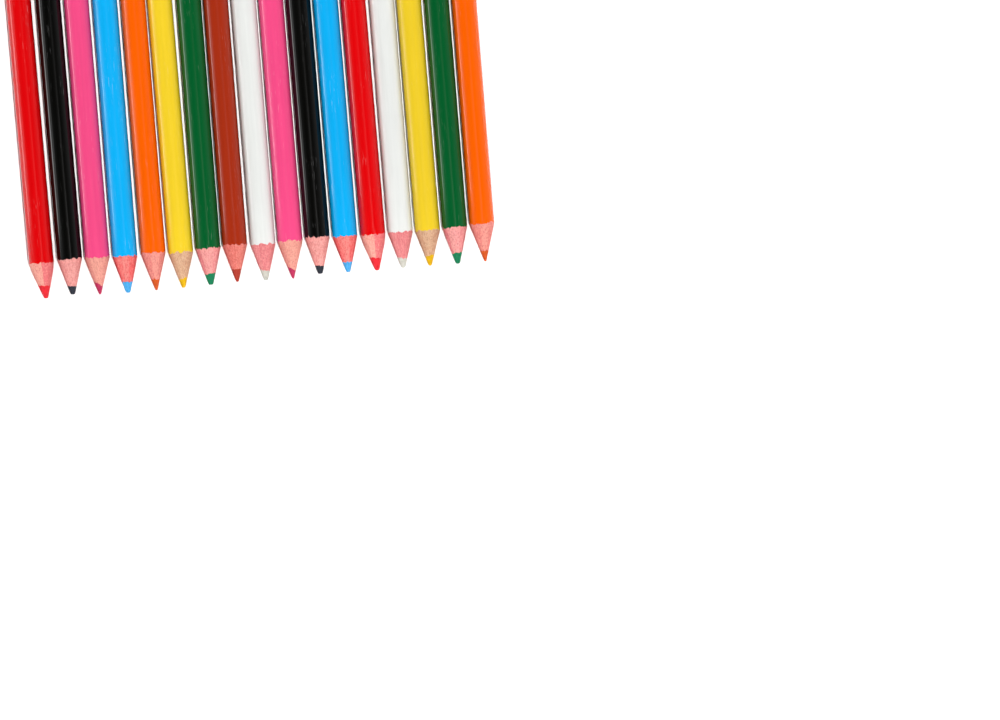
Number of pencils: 17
